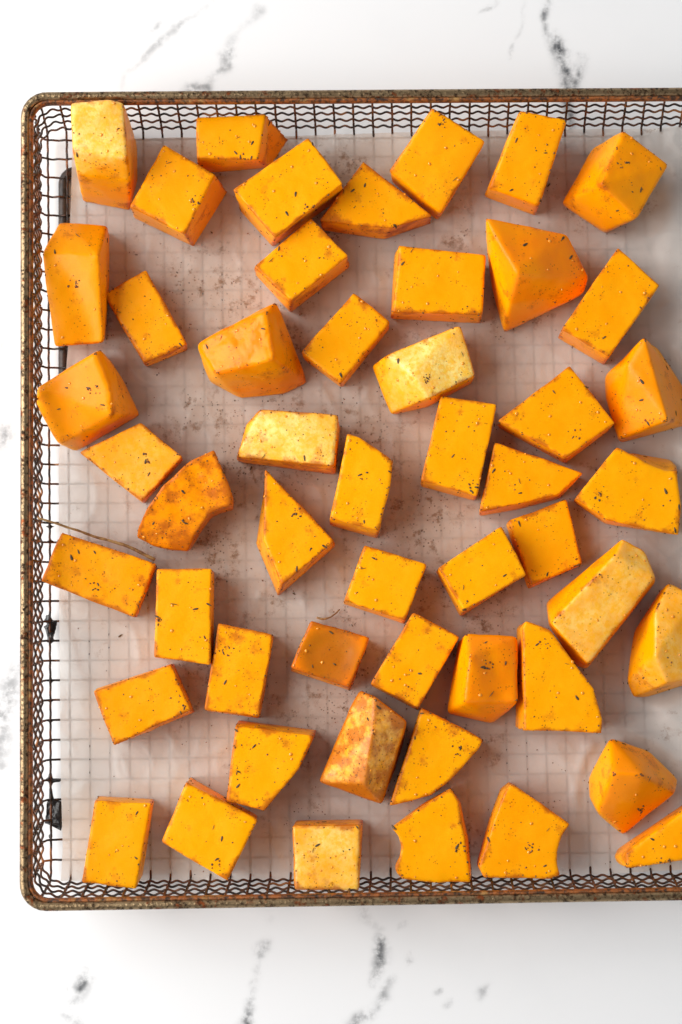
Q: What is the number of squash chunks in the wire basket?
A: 51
